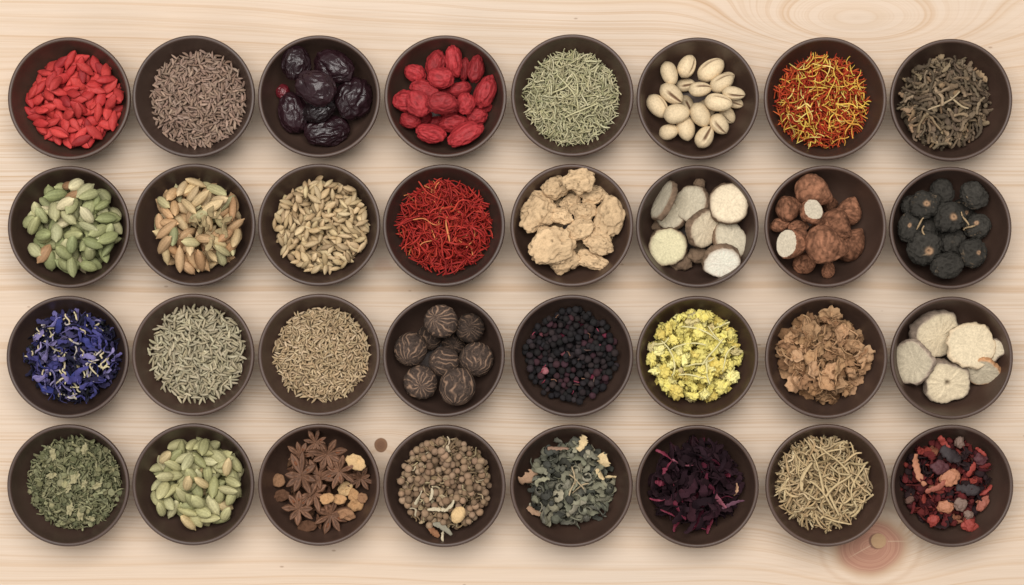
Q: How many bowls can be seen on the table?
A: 32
